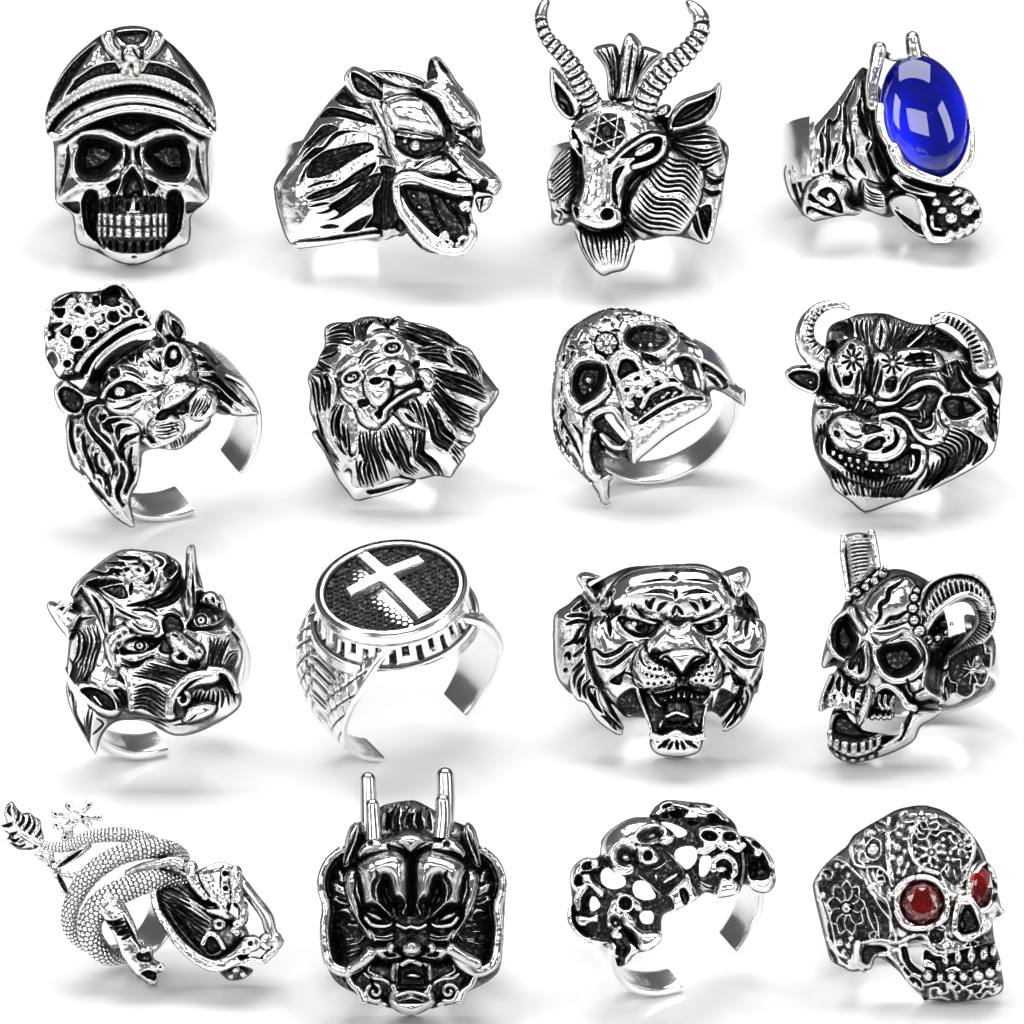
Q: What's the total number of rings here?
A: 16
